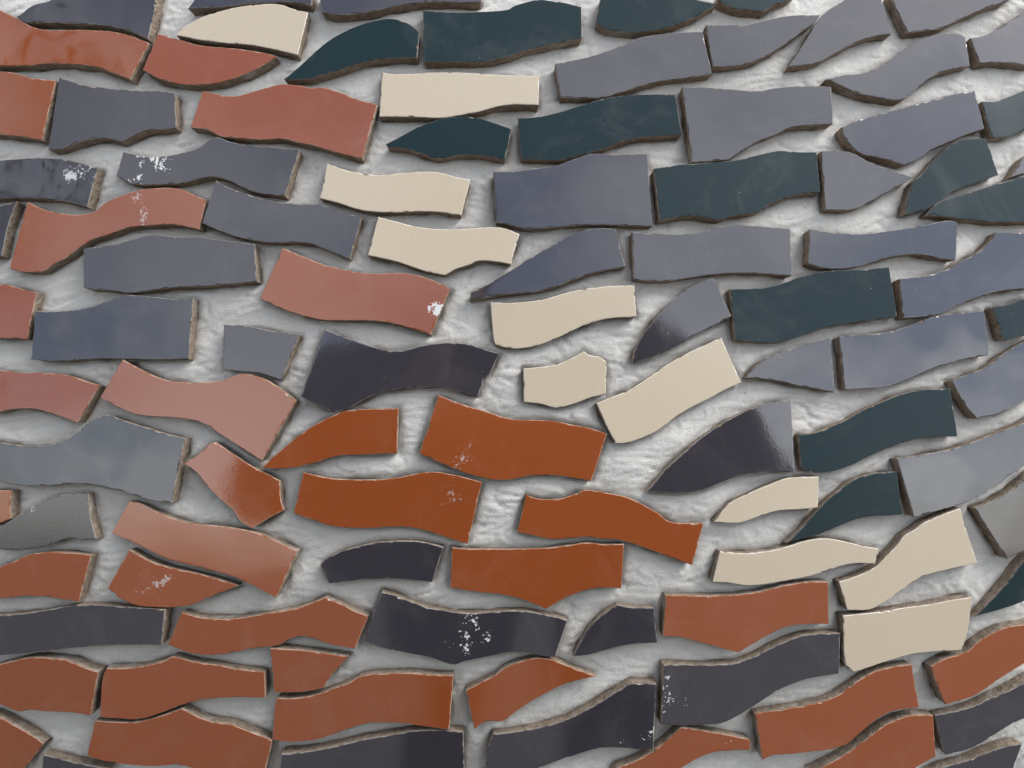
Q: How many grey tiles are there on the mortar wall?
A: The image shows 46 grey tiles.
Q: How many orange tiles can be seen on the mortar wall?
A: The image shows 32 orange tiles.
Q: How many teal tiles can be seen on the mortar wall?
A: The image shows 15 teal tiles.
